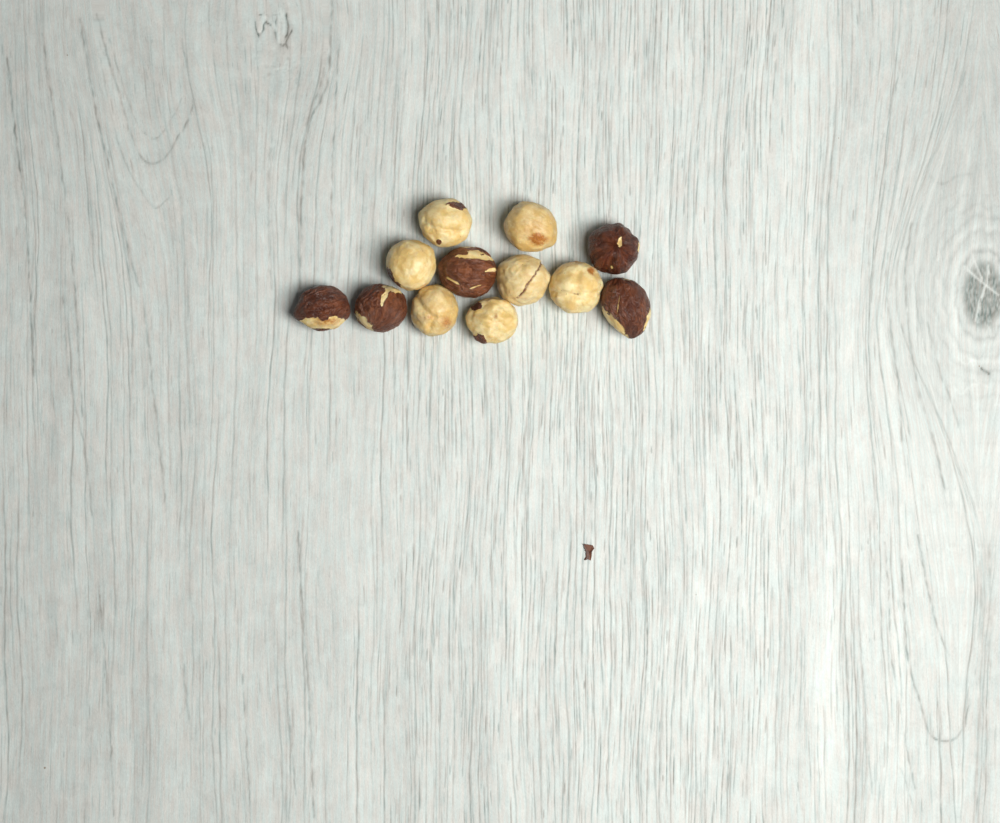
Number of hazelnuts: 12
